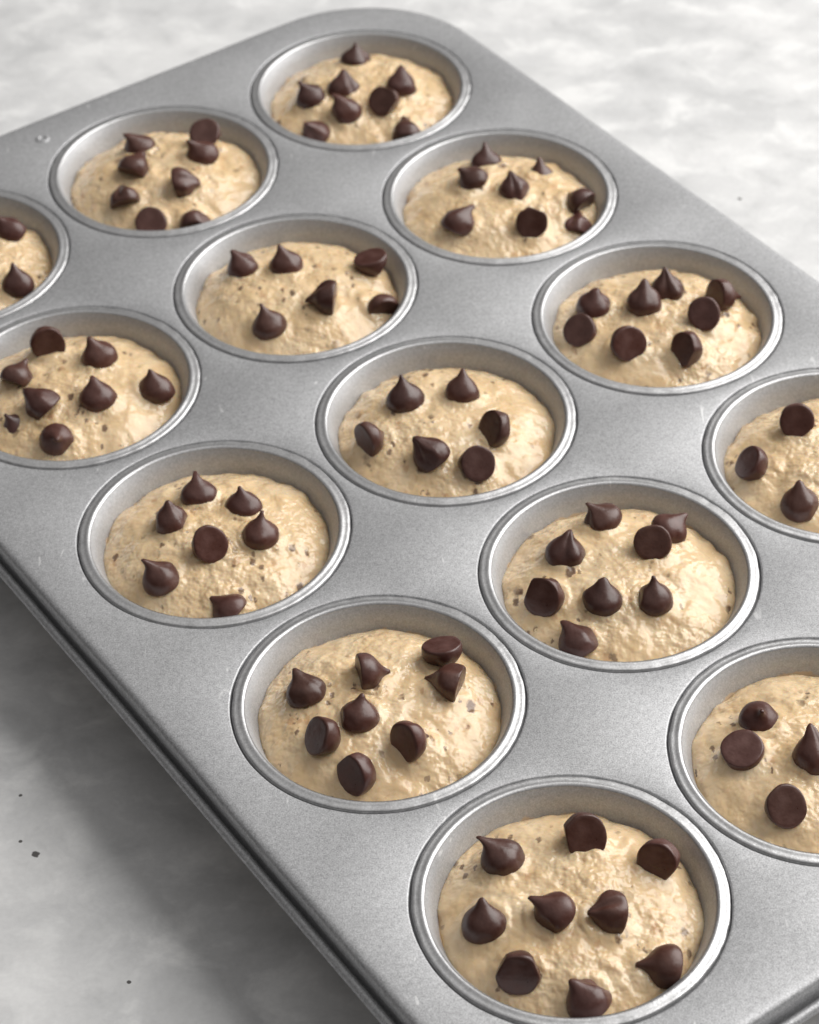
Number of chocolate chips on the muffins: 93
